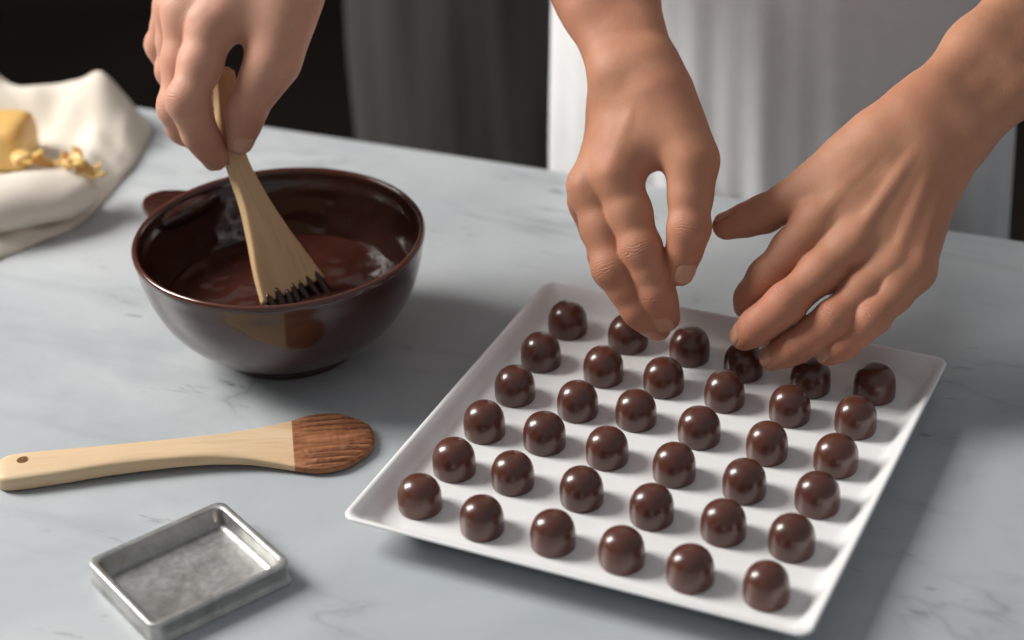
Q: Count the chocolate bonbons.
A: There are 36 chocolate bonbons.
